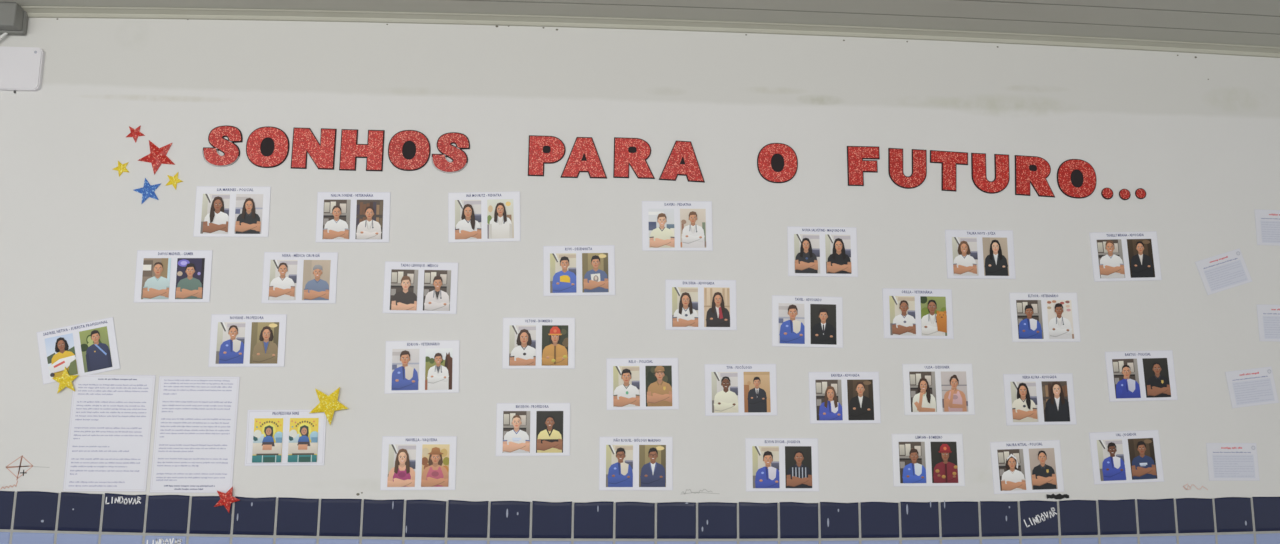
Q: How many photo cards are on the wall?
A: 33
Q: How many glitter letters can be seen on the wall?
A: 17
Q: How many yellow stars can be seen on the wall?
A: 4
